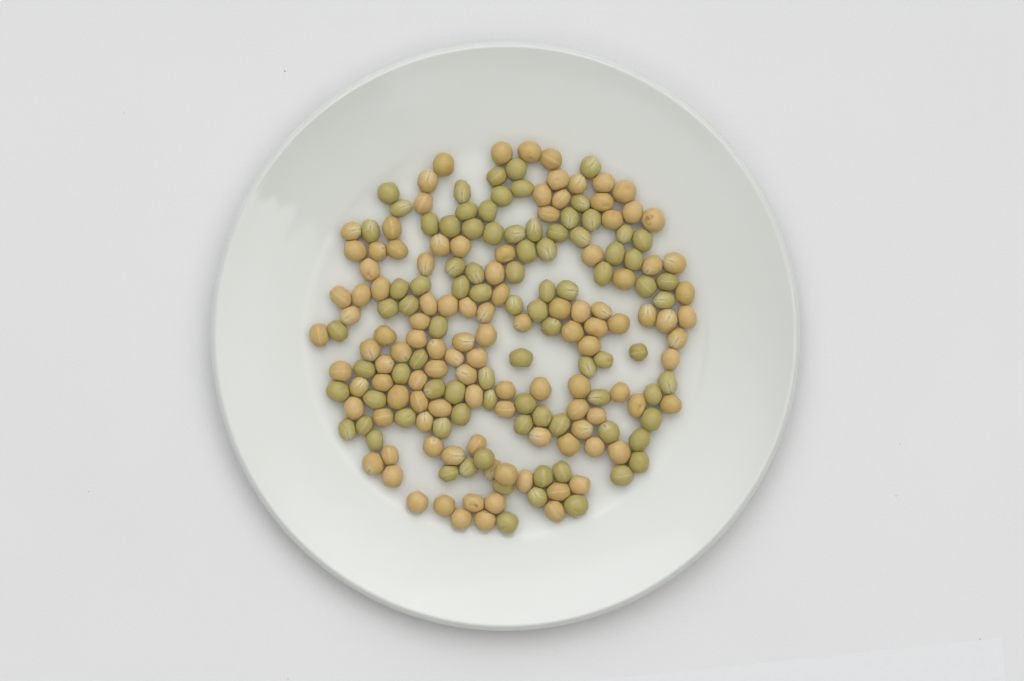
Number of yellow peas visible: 112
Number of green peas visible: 88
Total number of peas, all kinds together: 200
